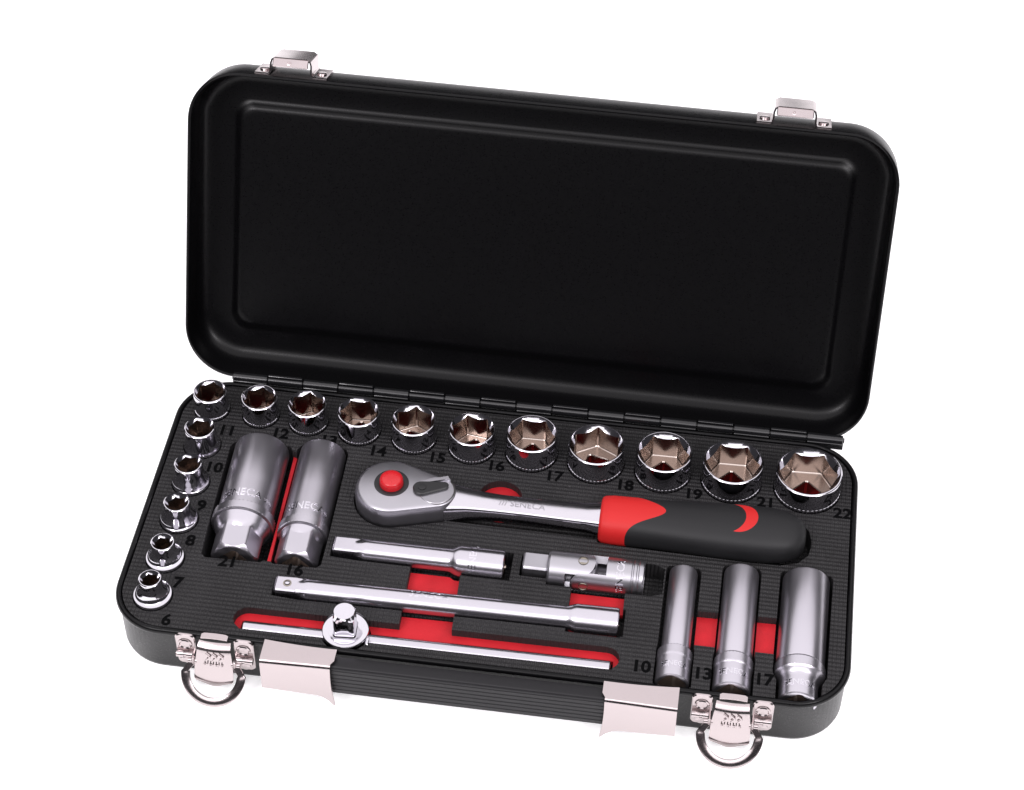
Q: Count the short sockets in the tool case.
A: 16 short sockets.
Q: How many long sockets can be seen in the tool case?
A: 5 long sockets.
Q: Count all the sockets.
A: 21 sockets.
